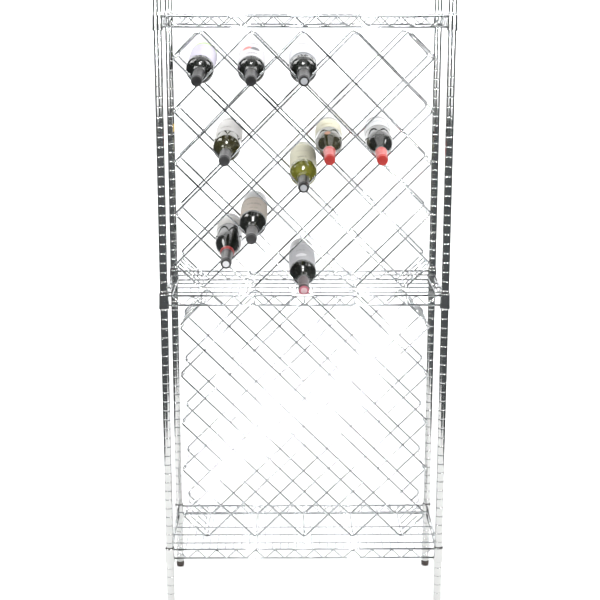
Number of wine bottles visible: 10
